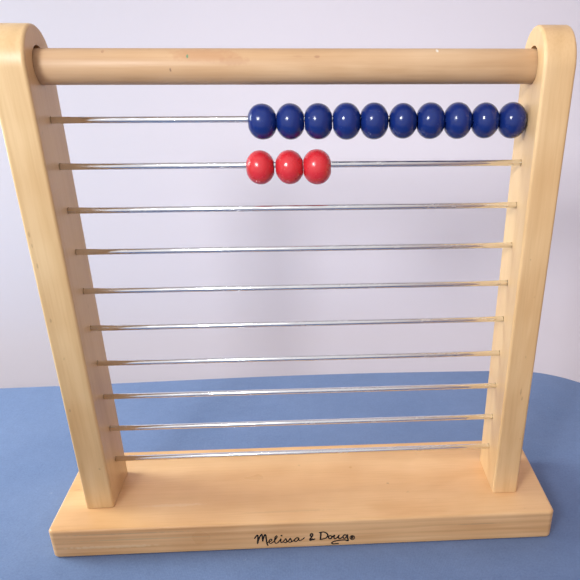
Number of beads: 13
